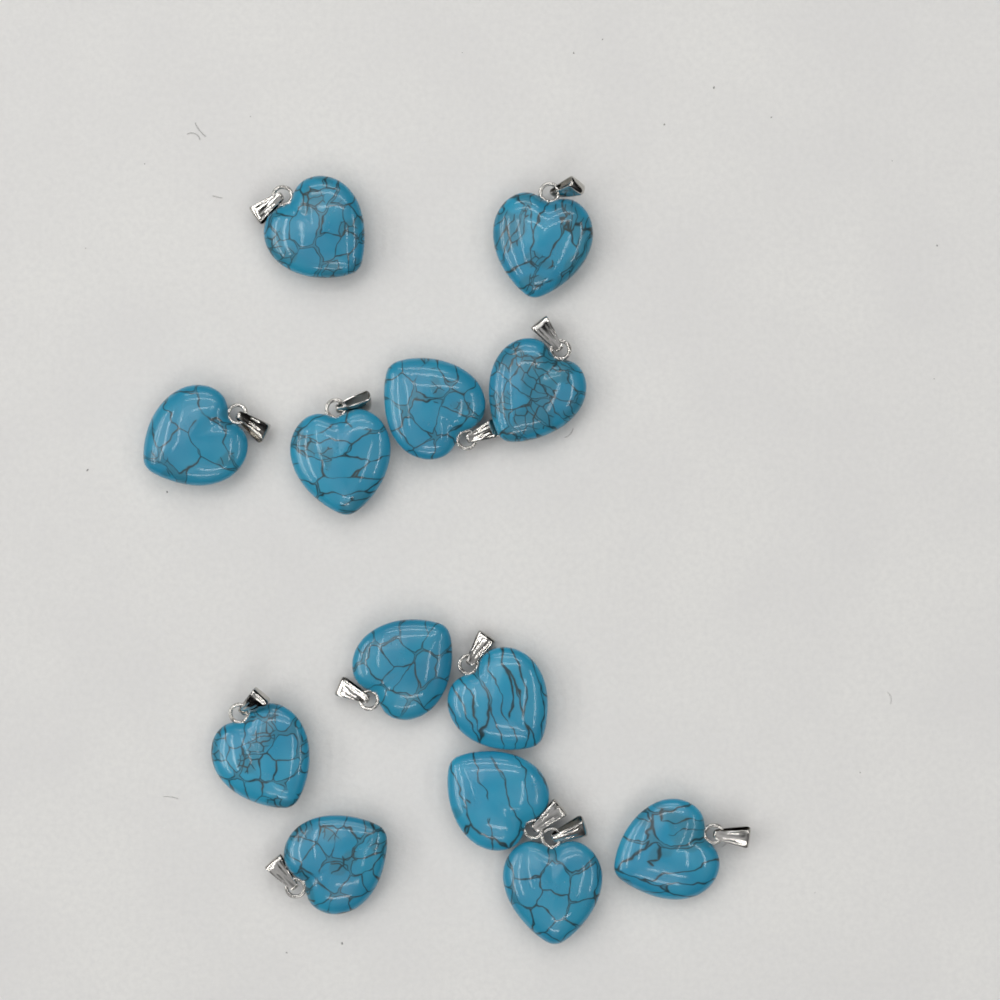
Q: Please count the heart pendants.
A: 13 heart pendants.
